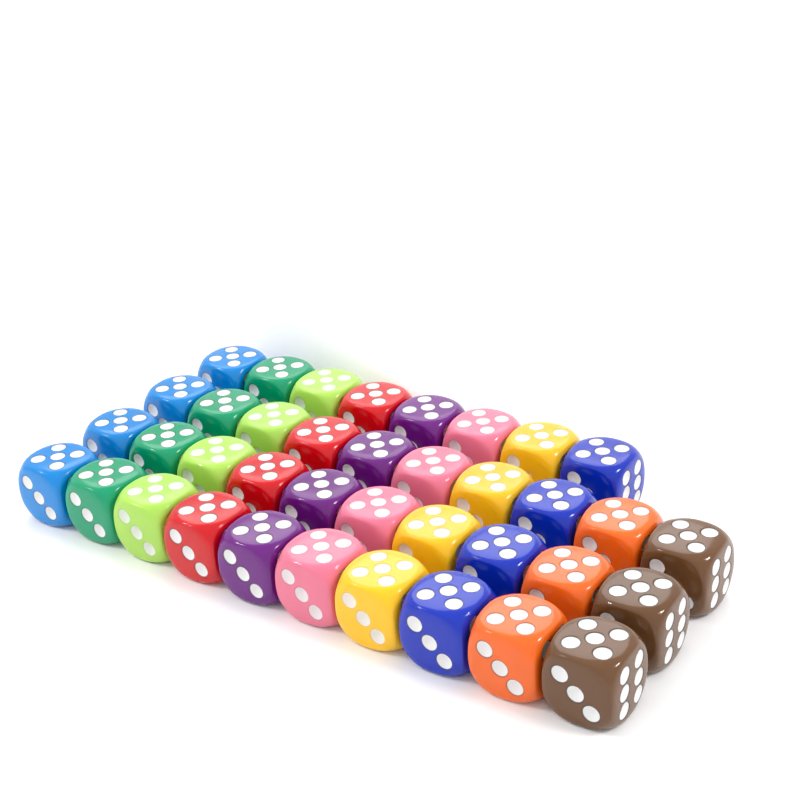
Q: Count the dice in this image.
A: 38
